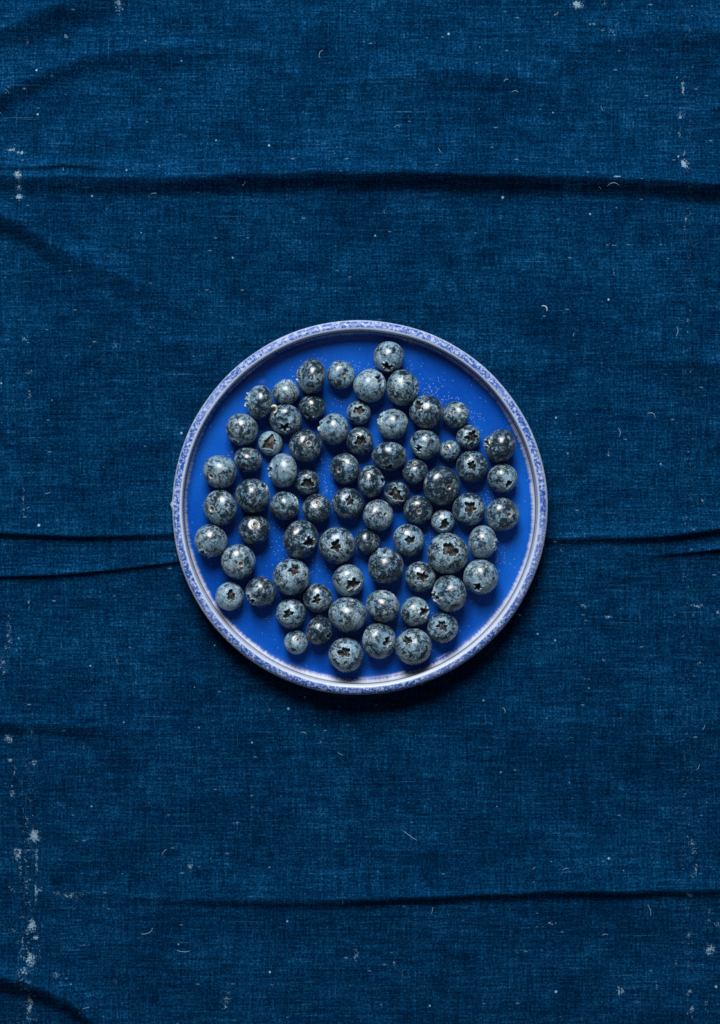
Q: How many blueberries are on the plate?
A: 72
